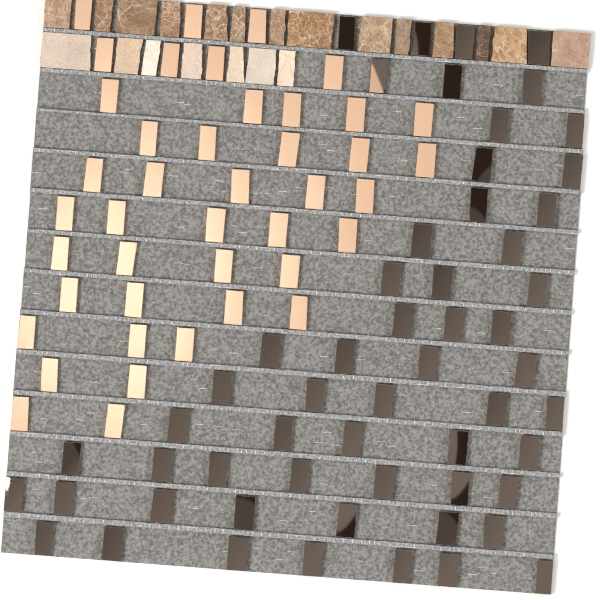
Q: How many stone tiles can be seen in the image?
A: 21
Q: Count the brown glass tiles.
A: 56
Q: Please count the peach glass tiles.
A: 42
